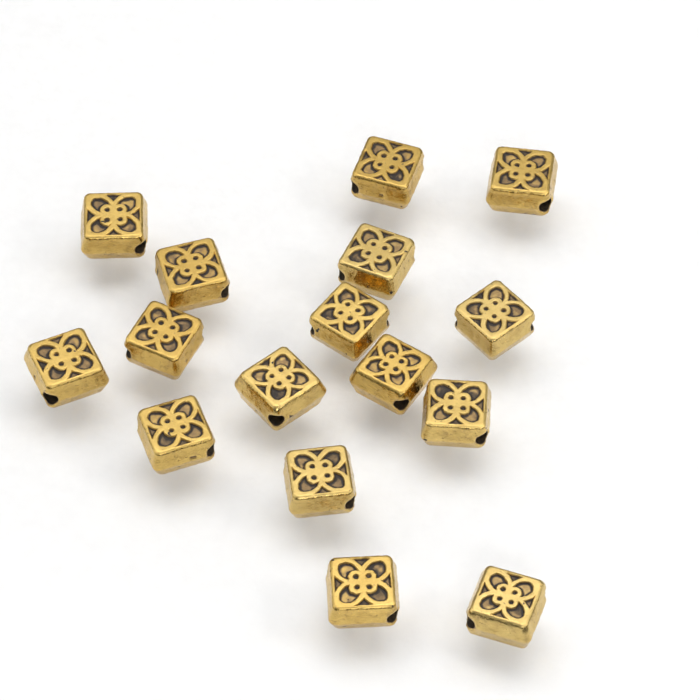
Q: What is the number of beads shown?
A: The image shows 16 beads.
